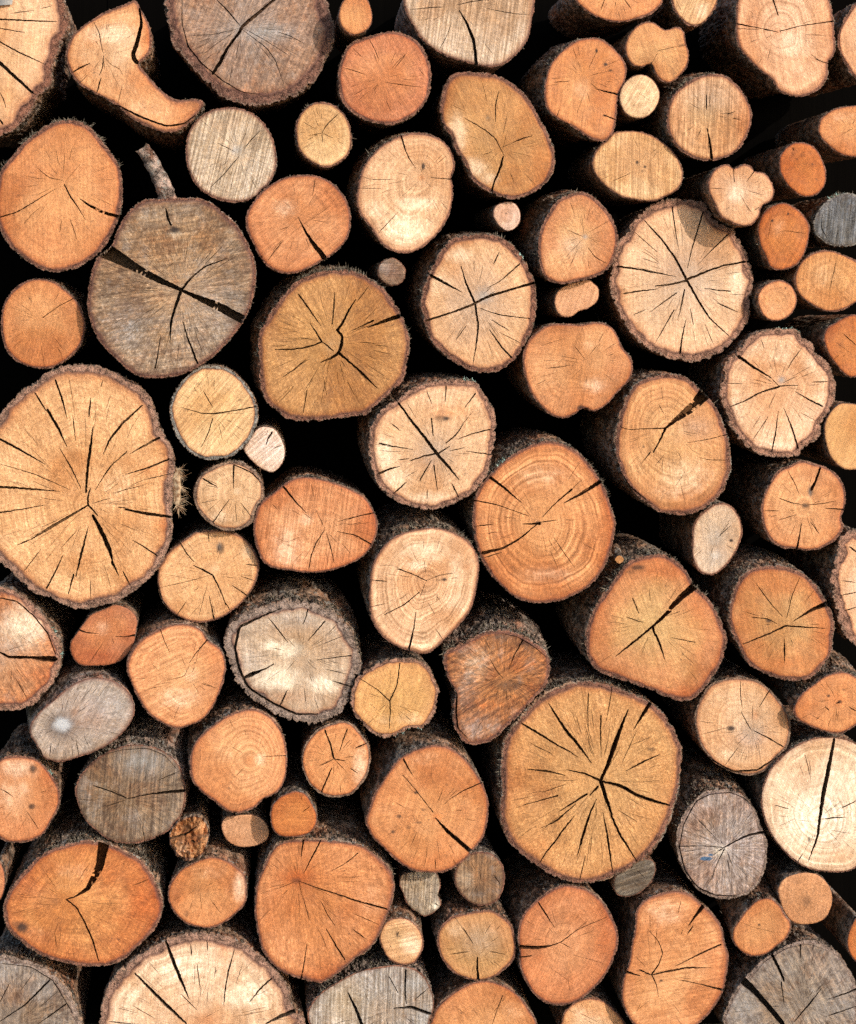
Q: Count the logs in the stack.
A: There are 96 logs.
